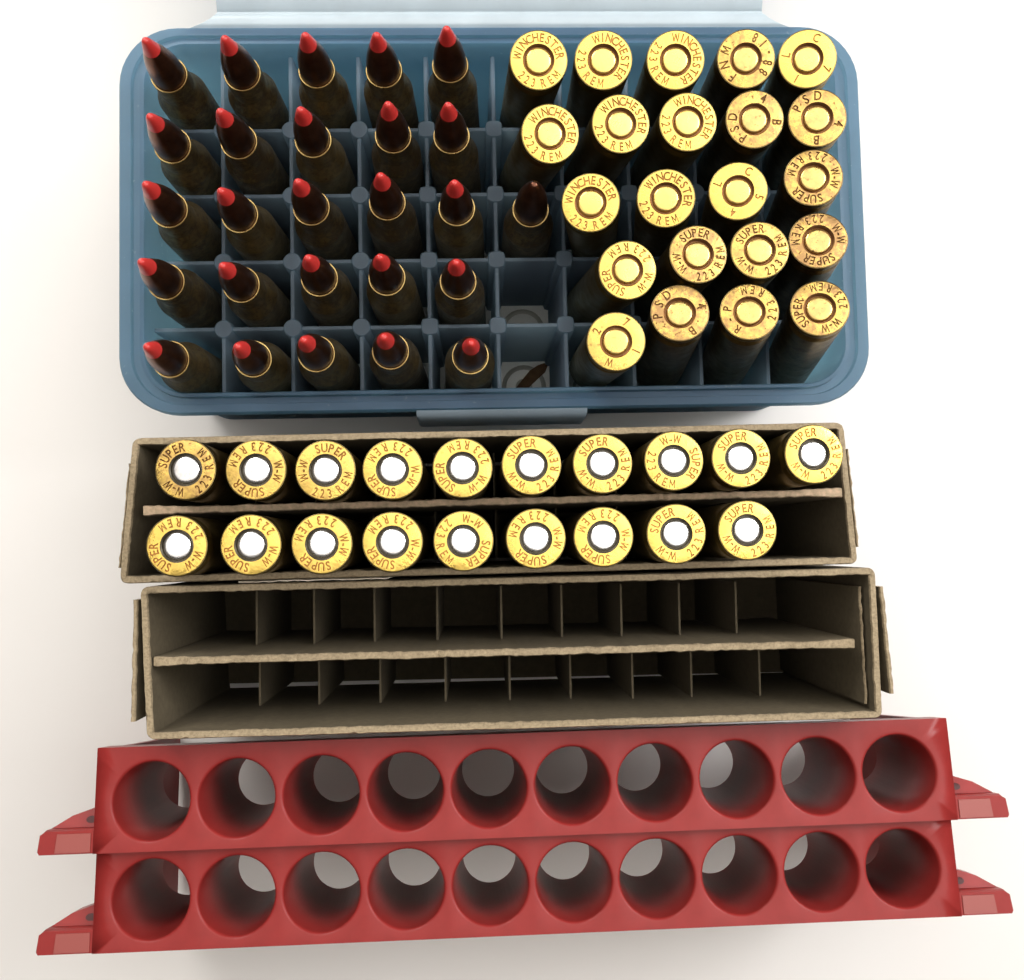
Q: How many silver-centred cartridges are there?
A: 19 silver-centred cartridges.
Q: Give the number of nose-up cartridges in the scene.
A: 26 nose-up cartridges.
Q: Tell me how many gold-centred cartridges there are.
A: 22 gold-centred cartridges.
